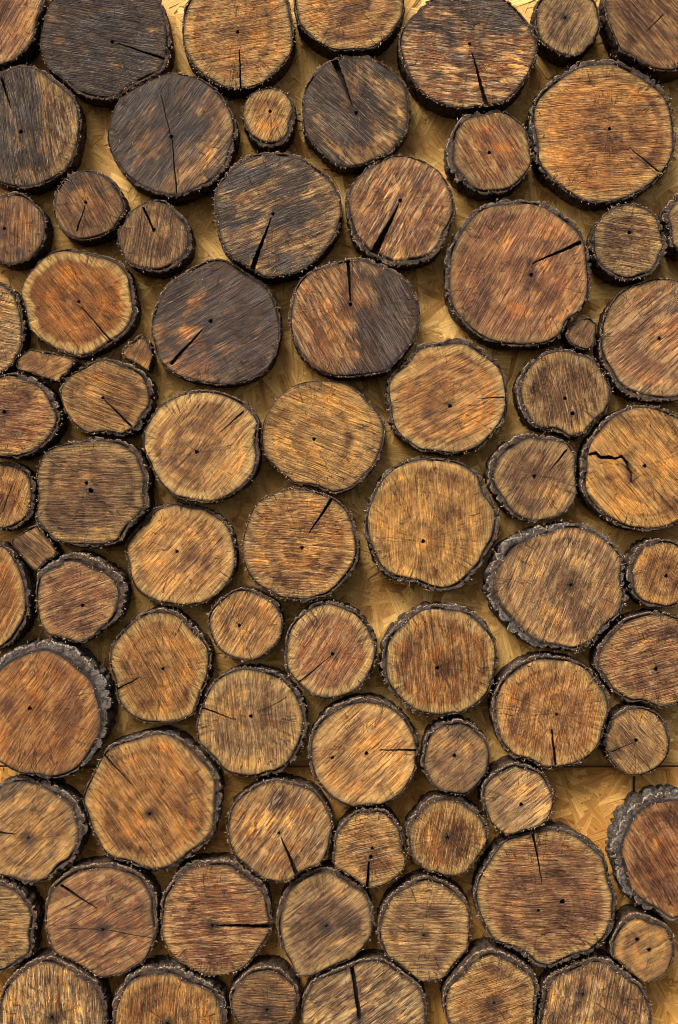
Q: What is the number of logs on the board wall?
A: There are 78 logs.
